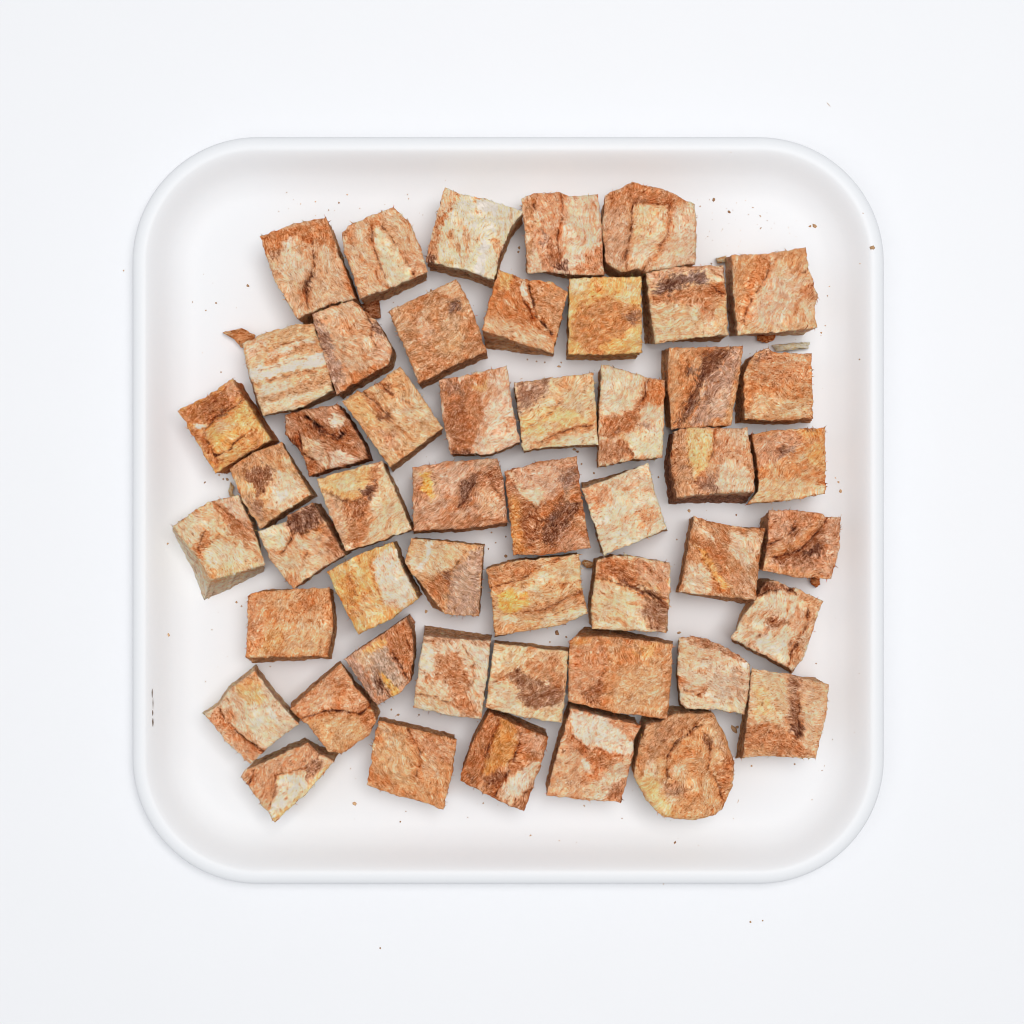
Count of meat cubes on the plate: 50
